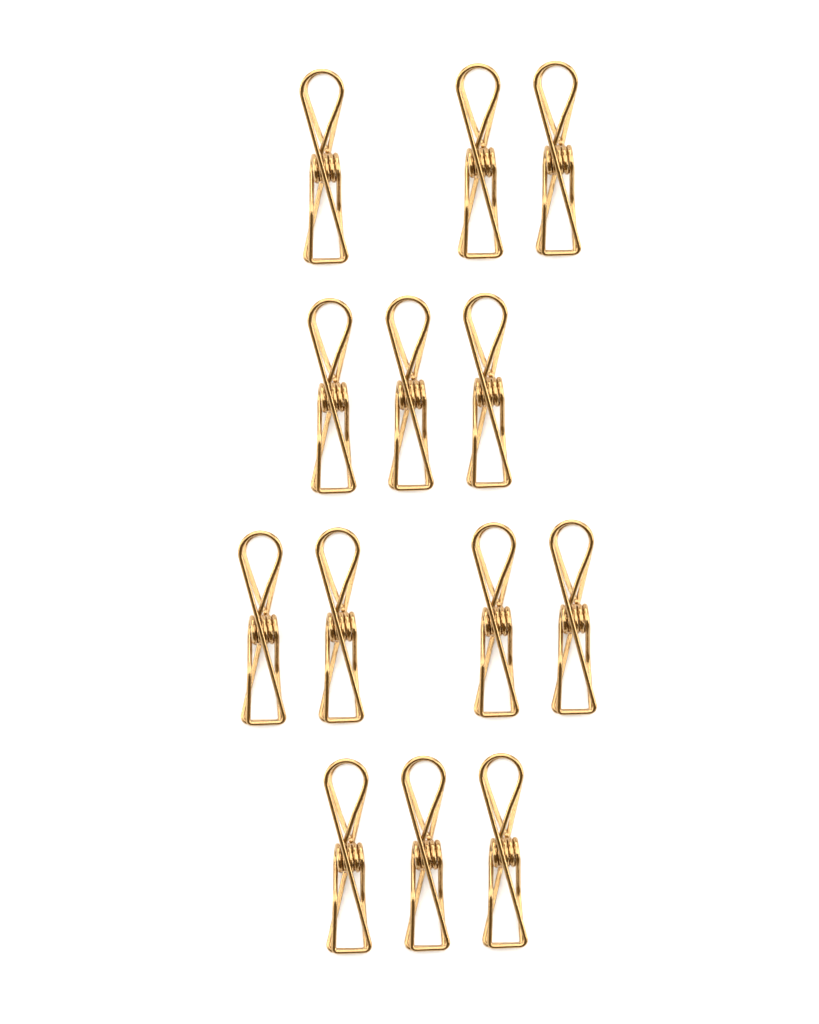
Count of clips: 13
